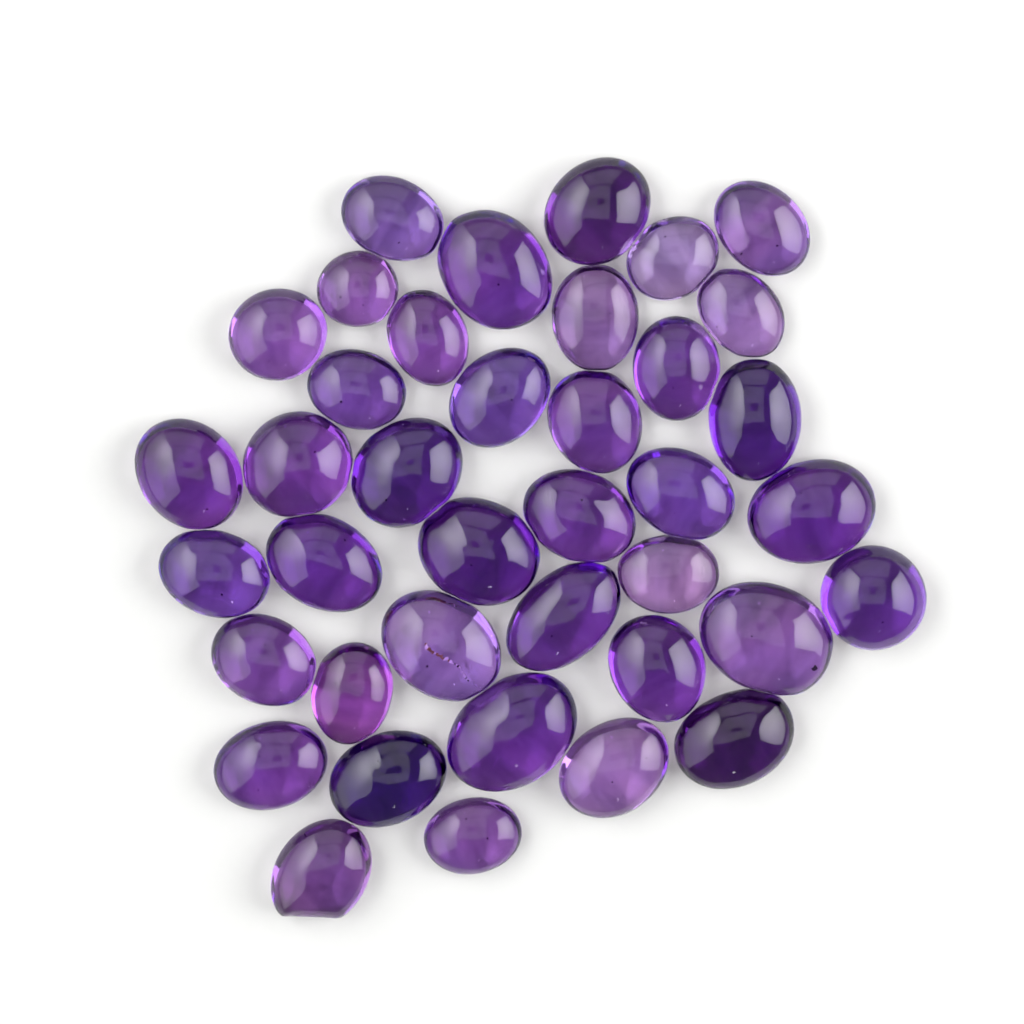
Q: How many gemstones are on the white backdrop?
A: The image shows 39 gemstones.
